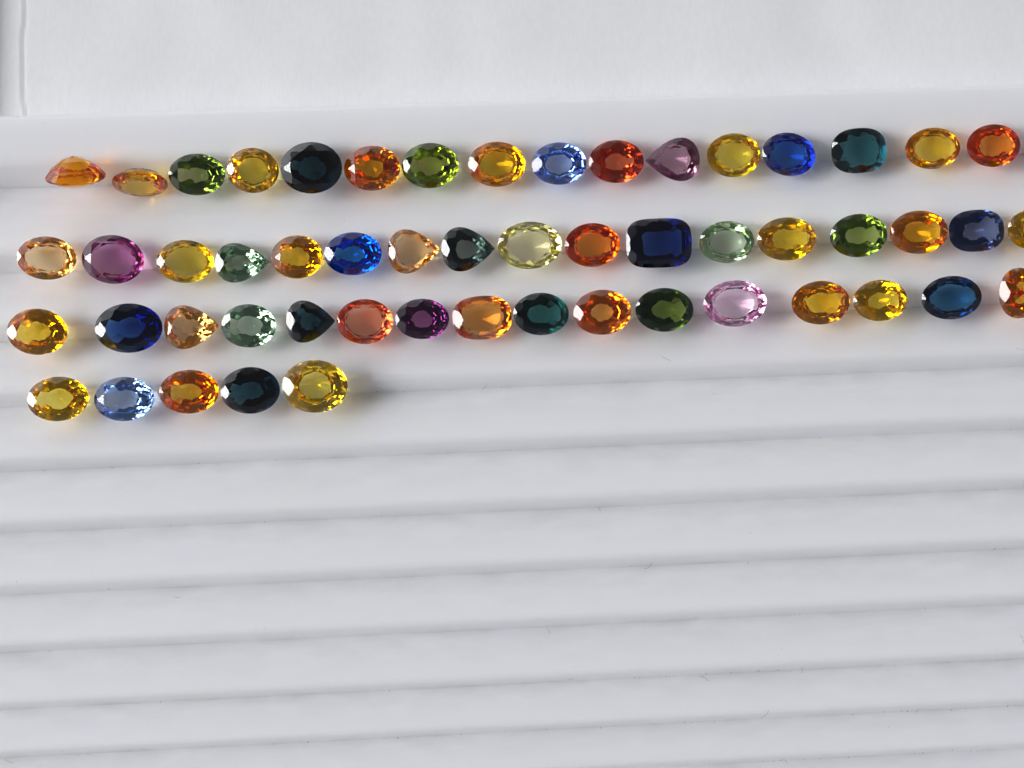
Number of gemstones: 54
